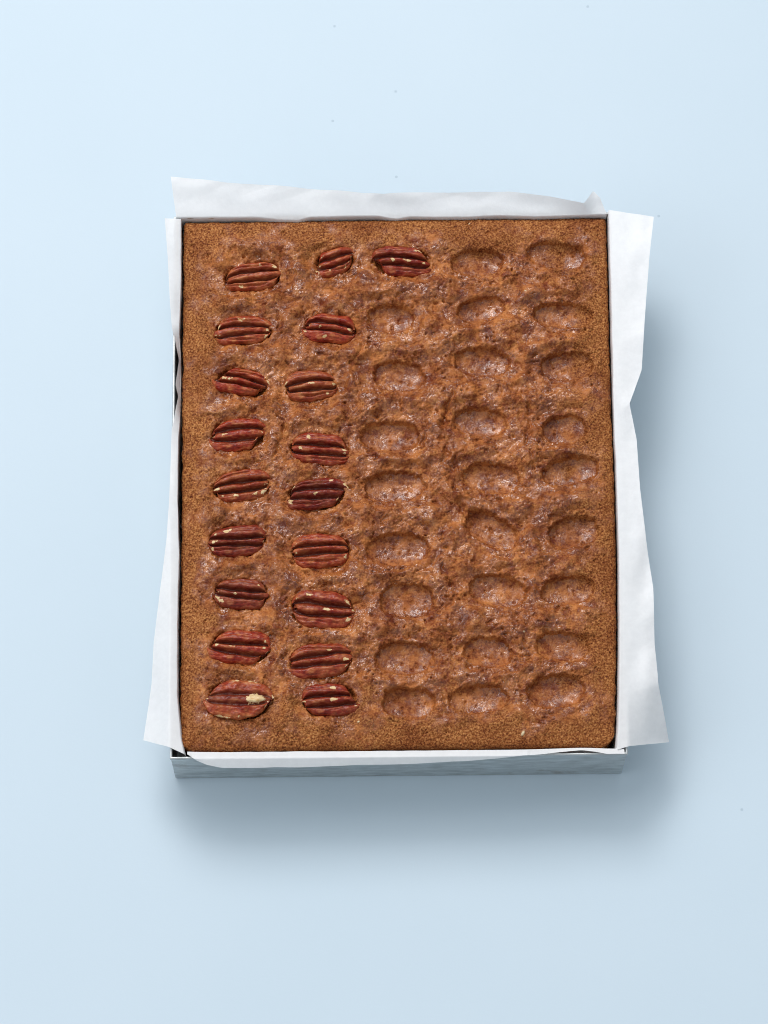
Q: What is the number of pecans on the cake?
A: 19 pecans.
